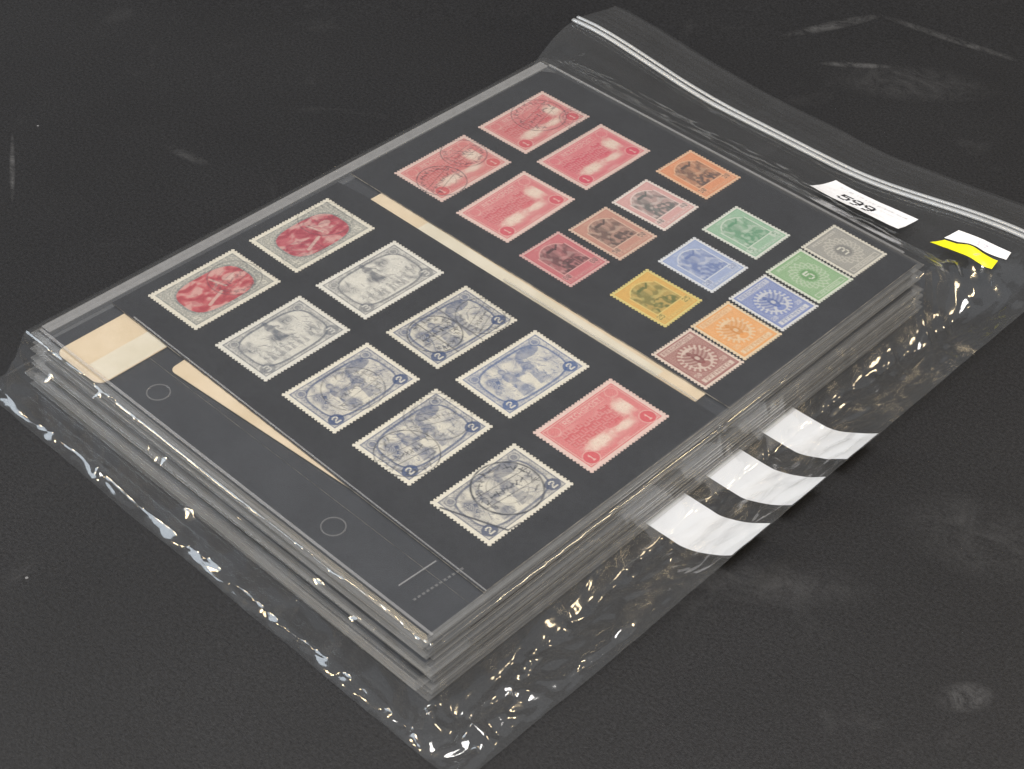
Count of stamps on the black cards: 26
